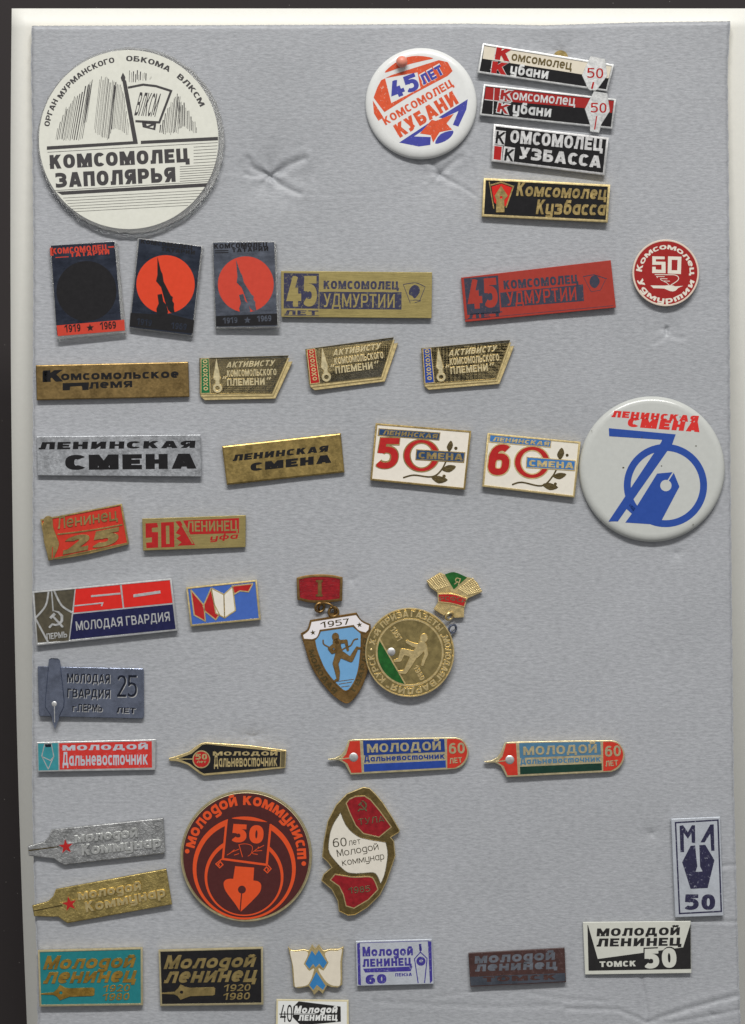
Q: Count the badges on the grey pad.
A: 44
